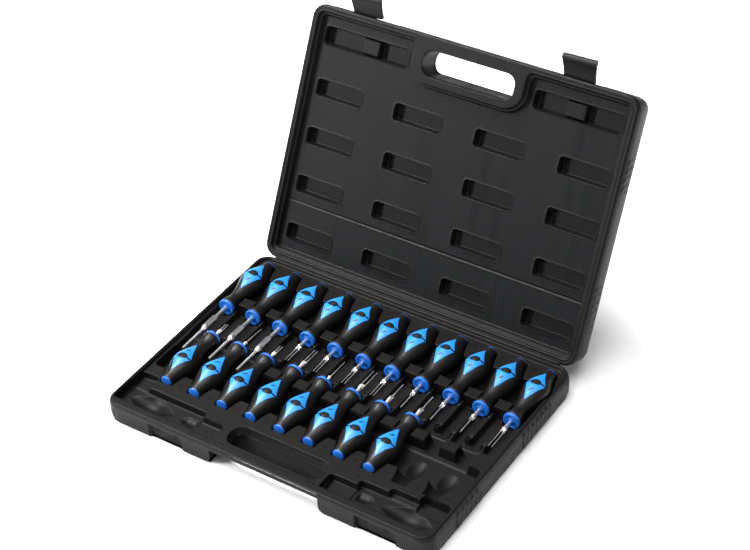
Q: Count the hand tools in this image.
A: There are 19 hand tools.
